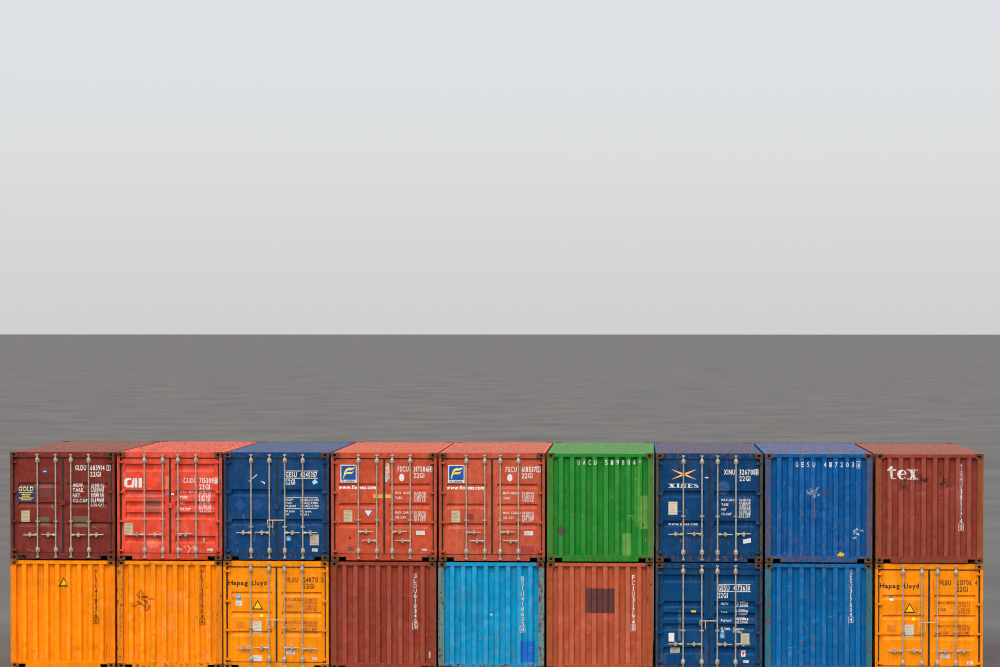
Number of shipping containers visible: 18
